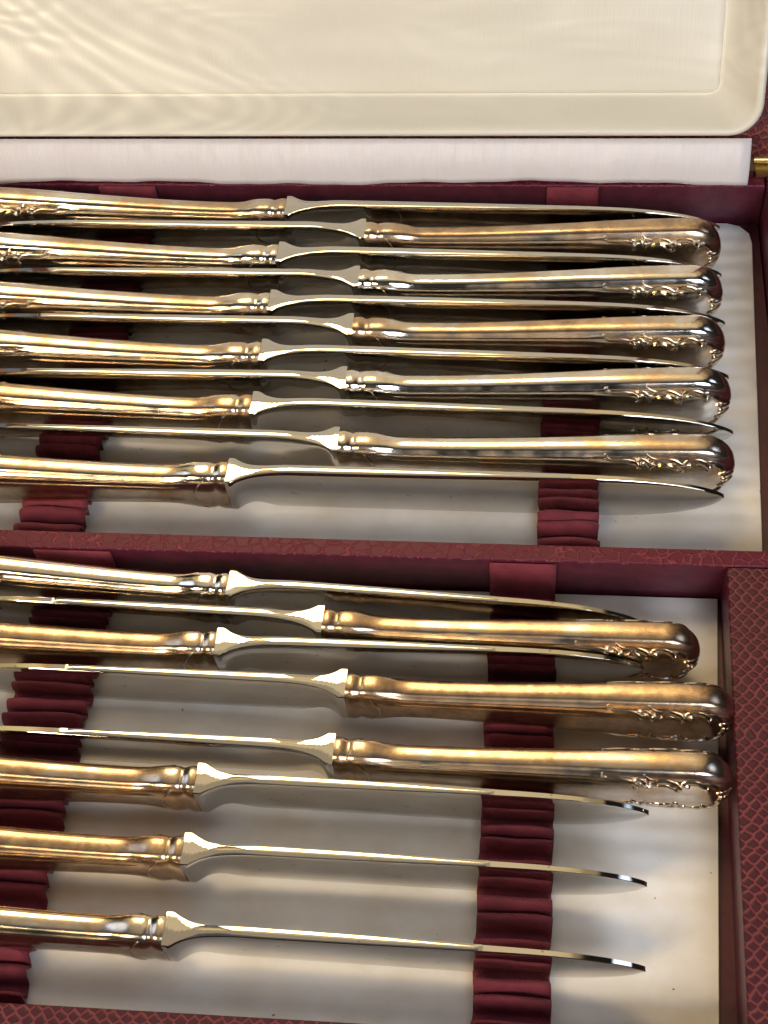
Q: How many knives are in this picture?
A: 19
